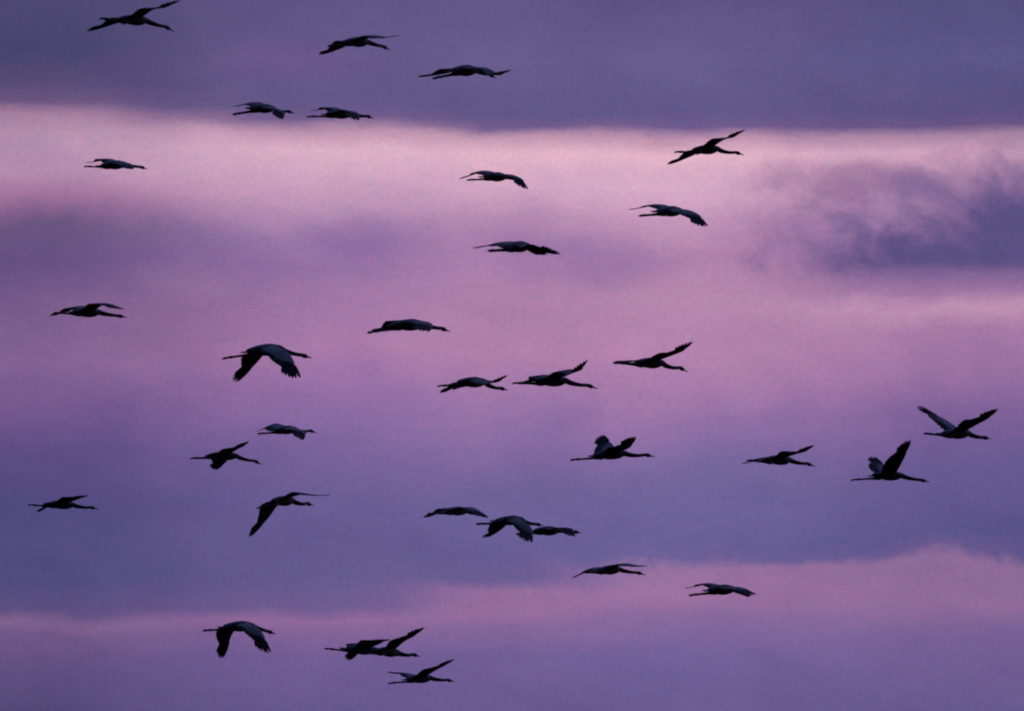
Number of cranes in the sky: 33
